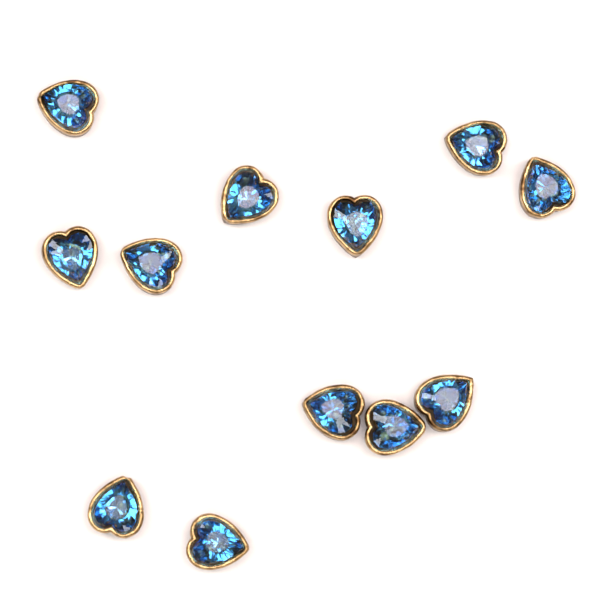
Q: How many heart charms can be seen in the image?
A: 12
